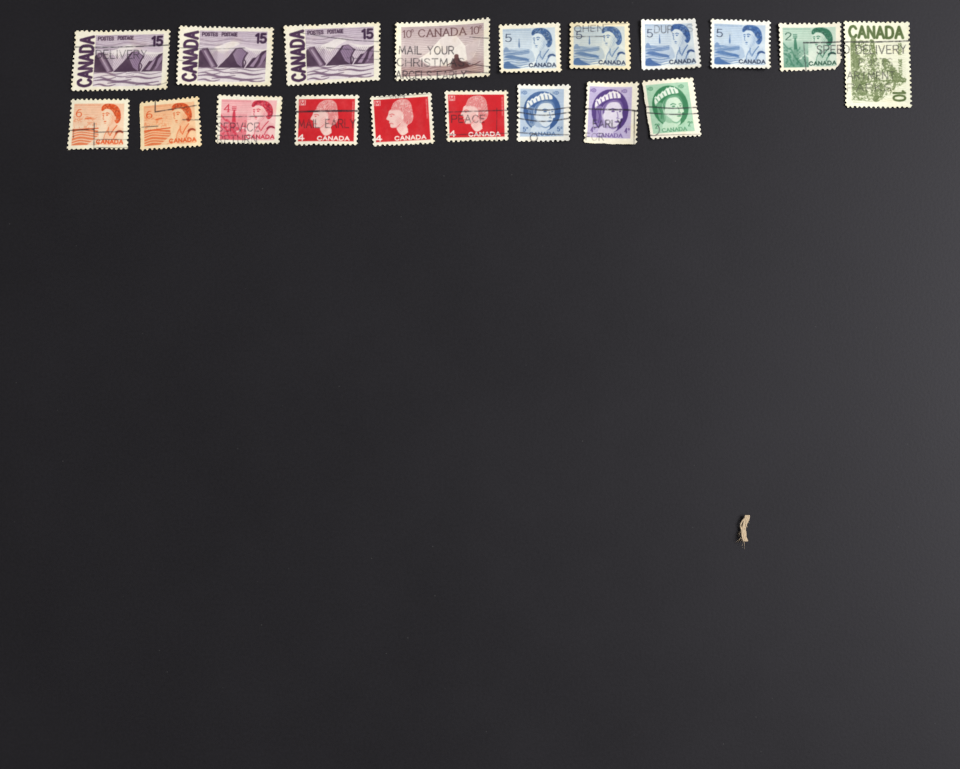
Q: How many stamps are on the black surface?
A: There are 19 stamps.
